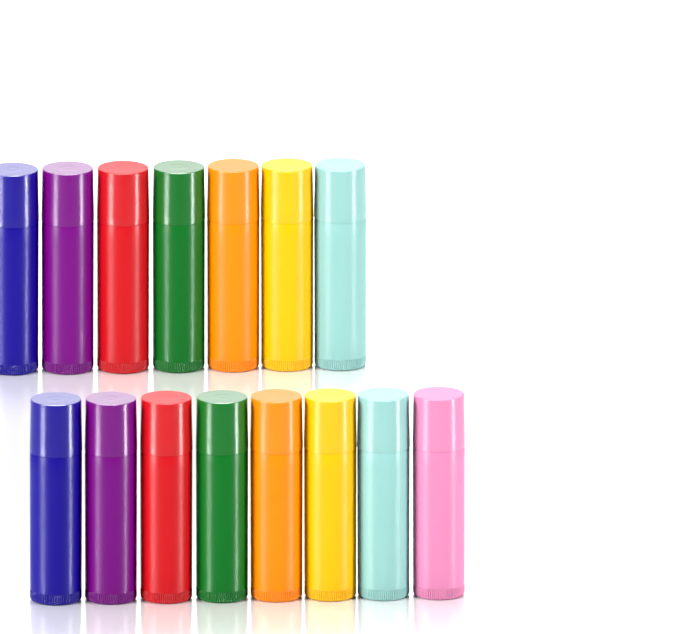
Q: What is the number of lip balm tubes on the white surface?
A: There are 15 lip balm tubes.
